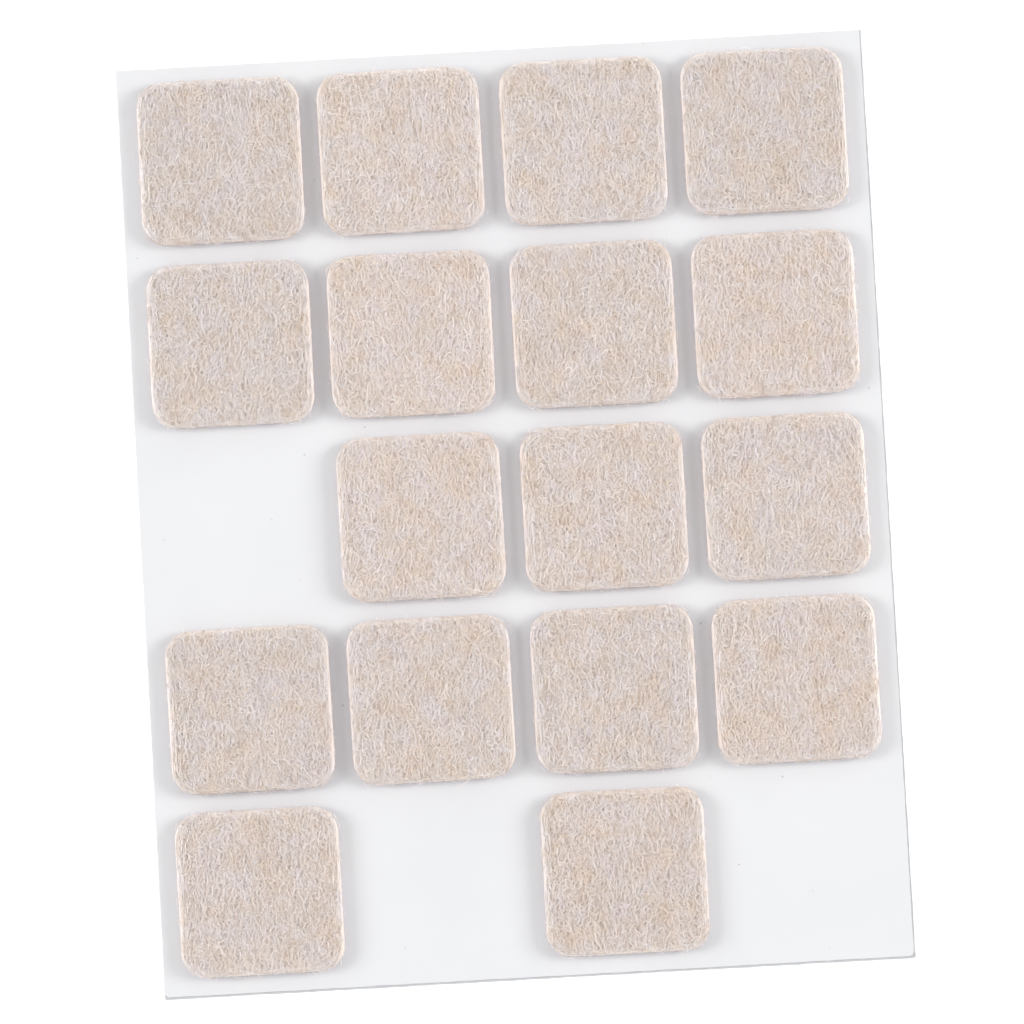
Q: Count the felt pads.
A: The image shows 17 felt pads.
